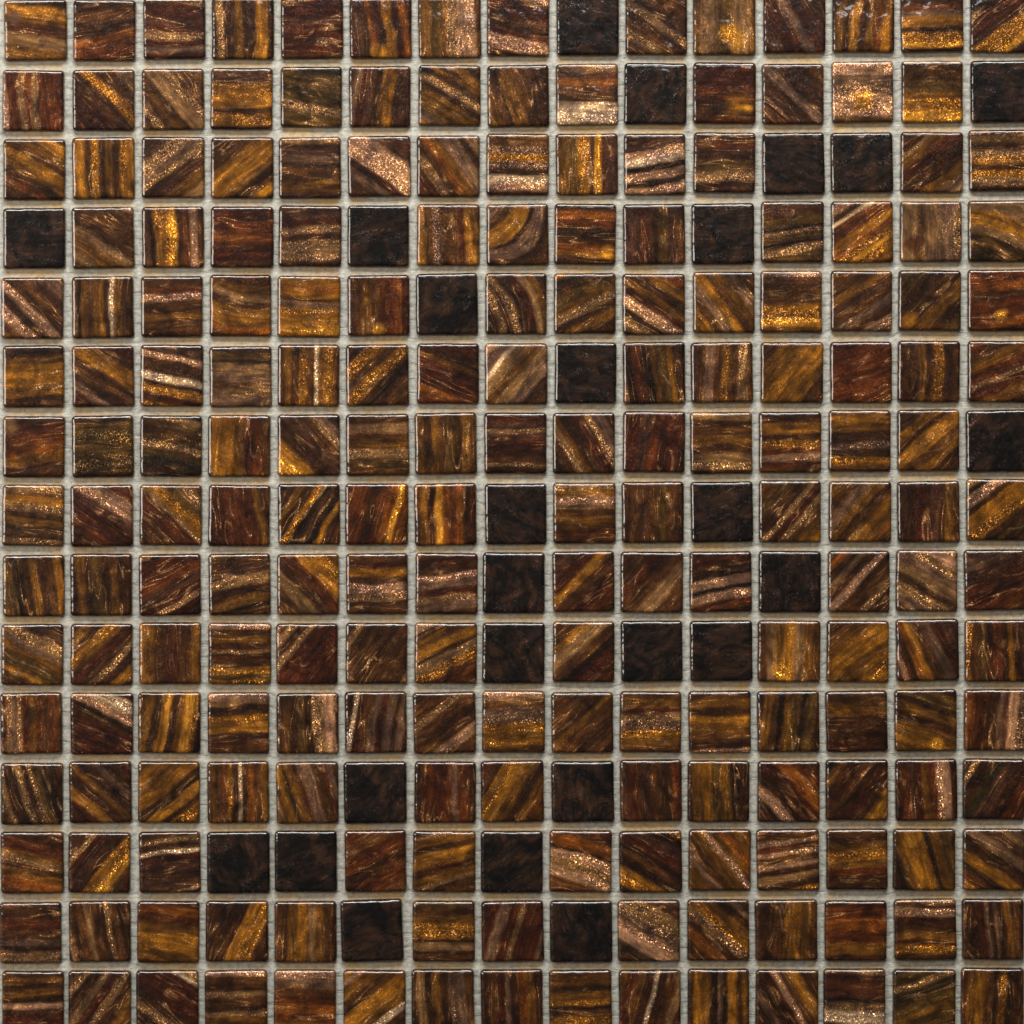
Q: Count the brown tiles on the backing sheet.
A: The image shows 200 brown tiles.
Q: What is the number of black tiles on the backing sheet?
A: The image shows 25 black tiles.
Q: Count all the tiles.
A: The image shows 225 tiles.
